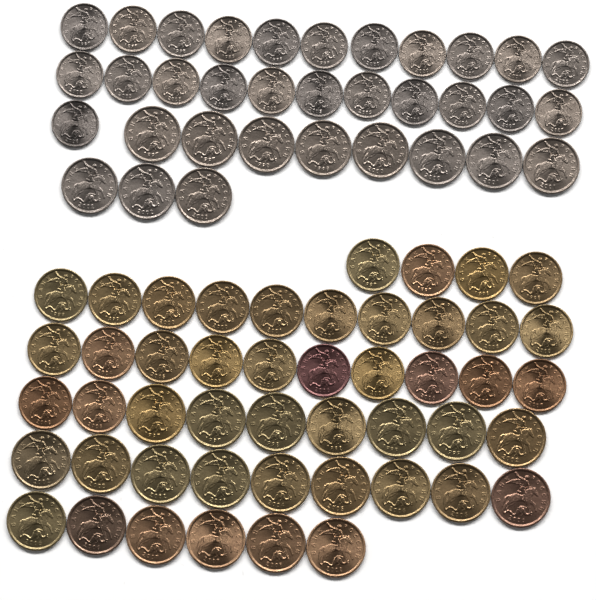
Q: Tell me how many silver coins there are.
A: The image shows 34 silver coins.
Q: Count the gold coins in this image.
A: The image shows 34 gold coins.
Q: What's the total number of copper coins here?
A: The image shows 14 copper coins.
